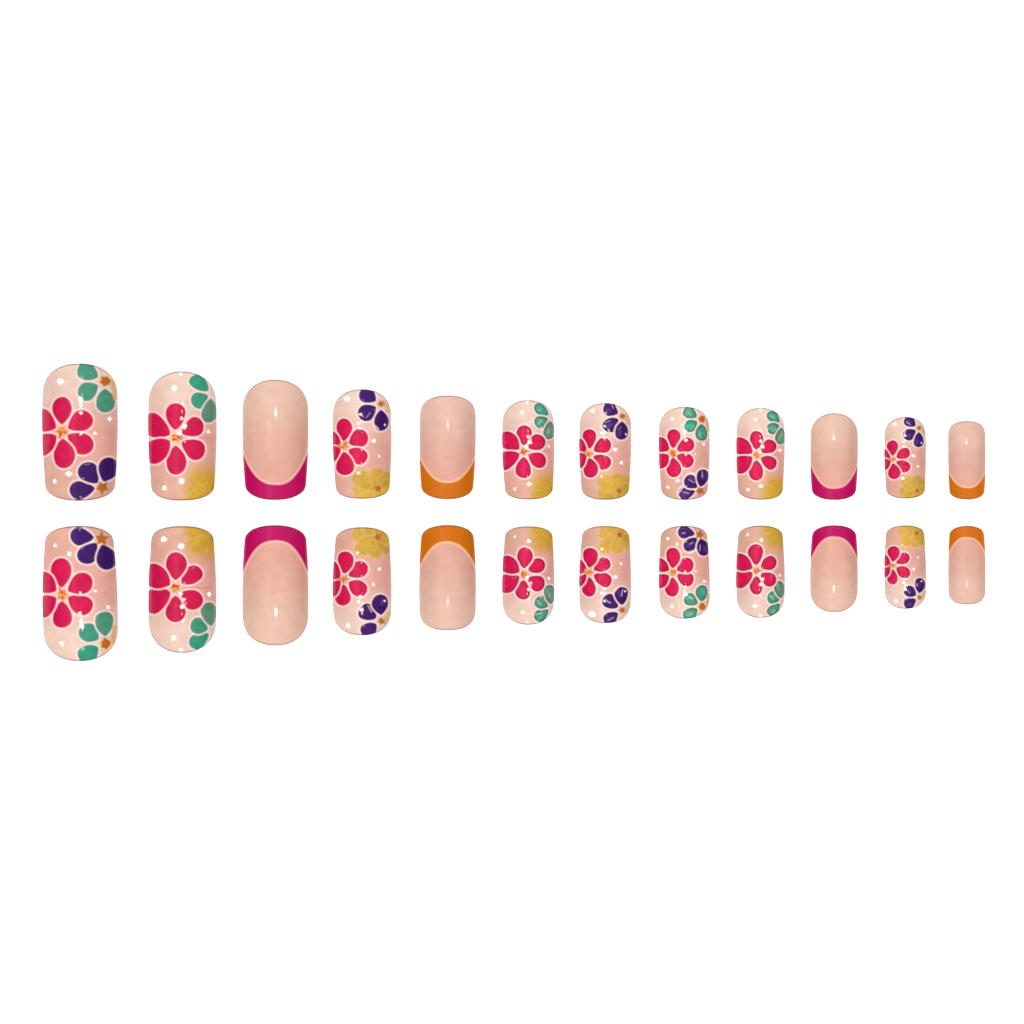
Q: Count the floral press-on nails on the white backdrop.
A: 16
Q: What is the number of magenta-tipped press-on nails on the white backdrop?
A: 4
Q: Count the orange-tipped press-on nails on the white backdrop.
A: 4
